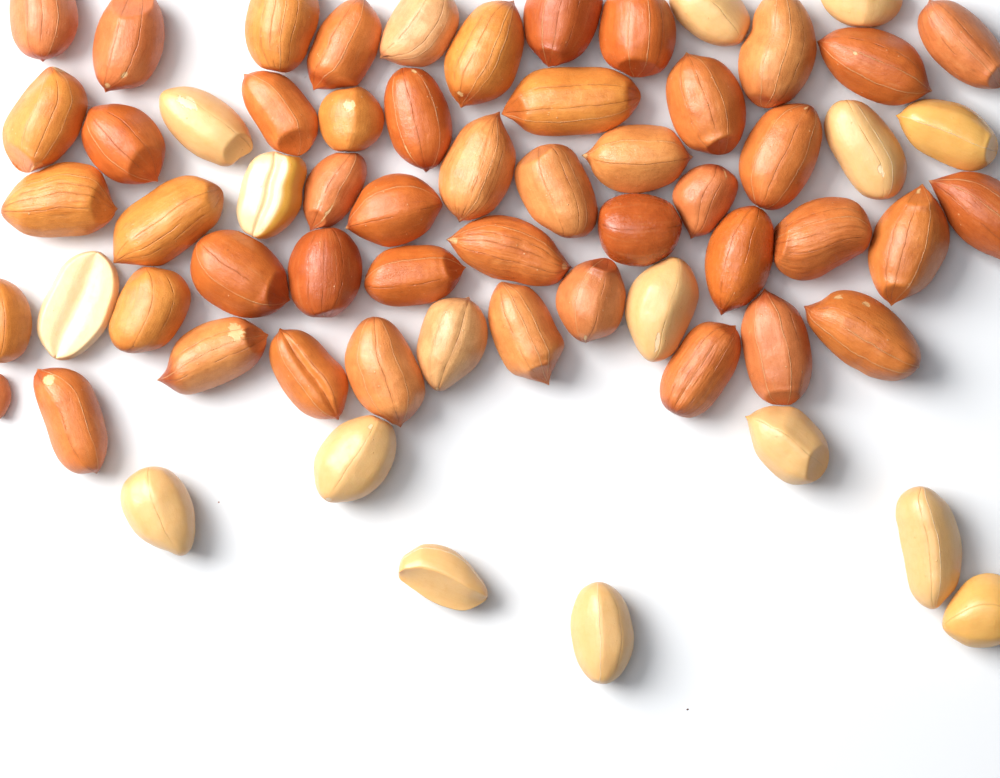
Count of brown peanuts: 49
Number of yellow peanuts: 15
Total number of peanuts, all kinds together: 64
